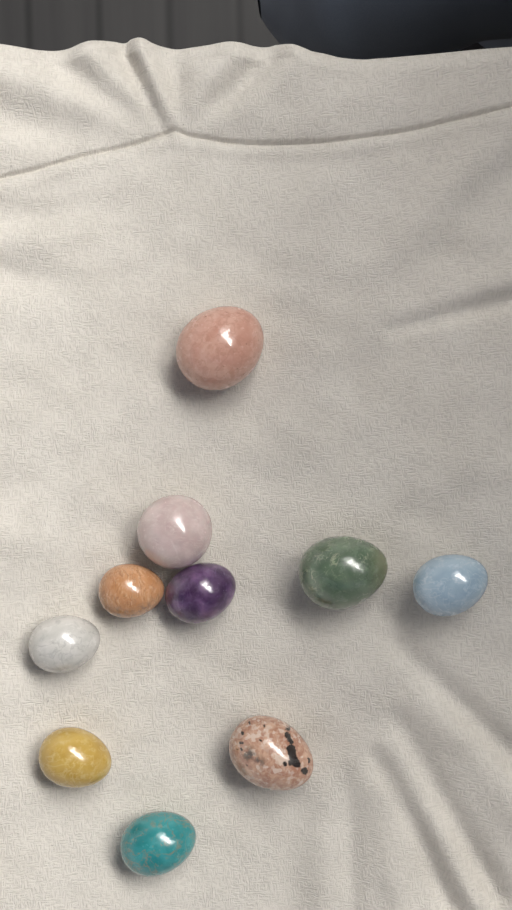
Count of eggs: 10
